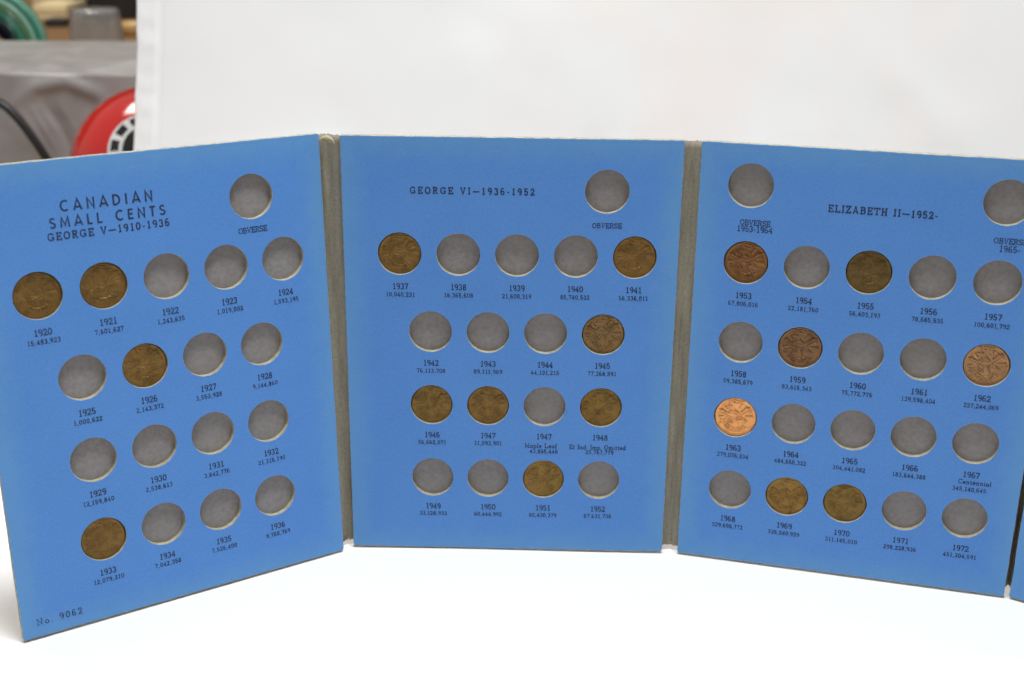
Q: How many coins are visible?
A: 18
